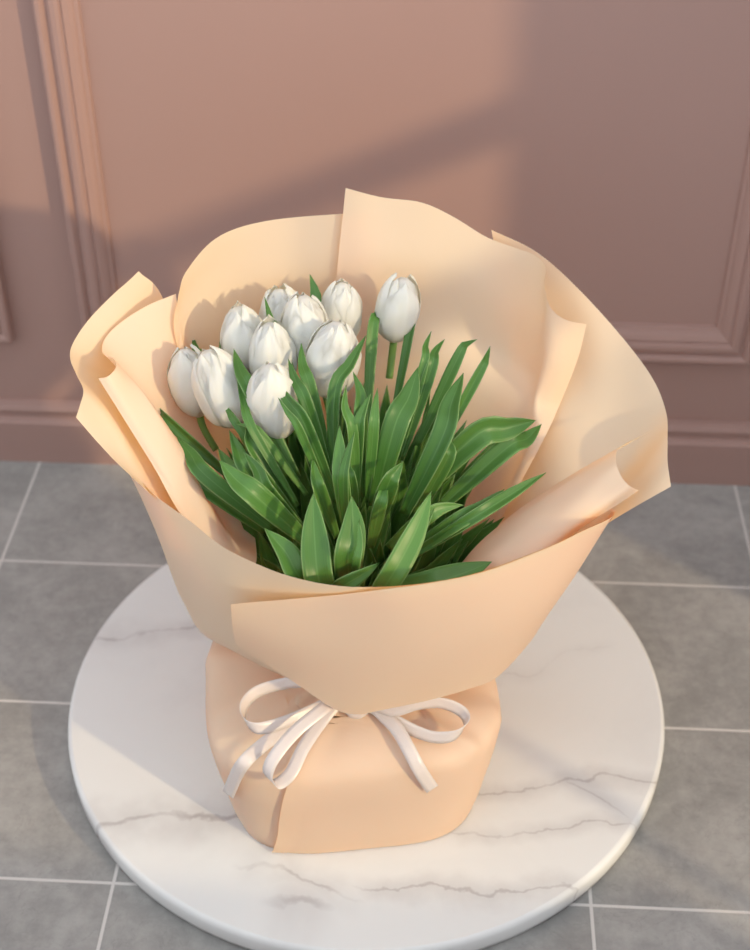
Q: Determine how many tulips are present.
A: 10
